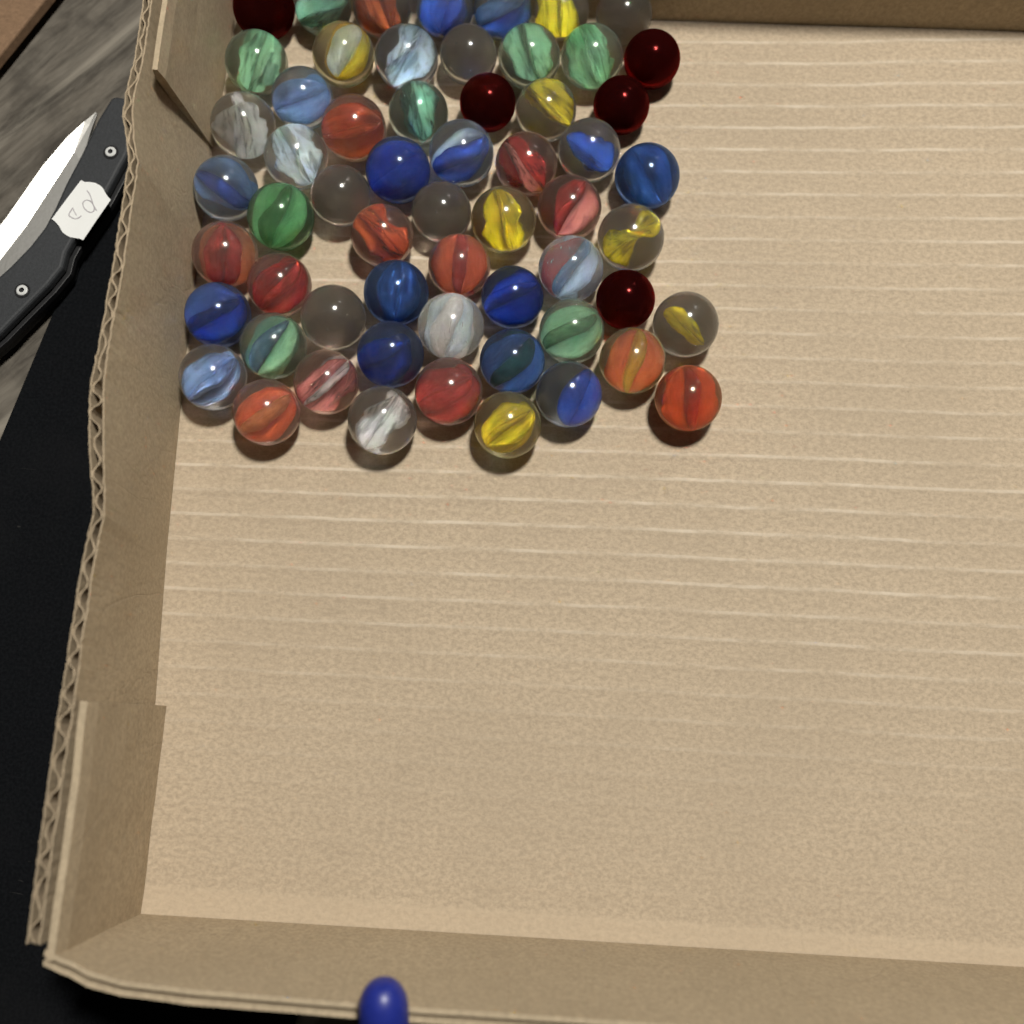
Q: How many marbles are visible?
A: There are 59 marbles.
